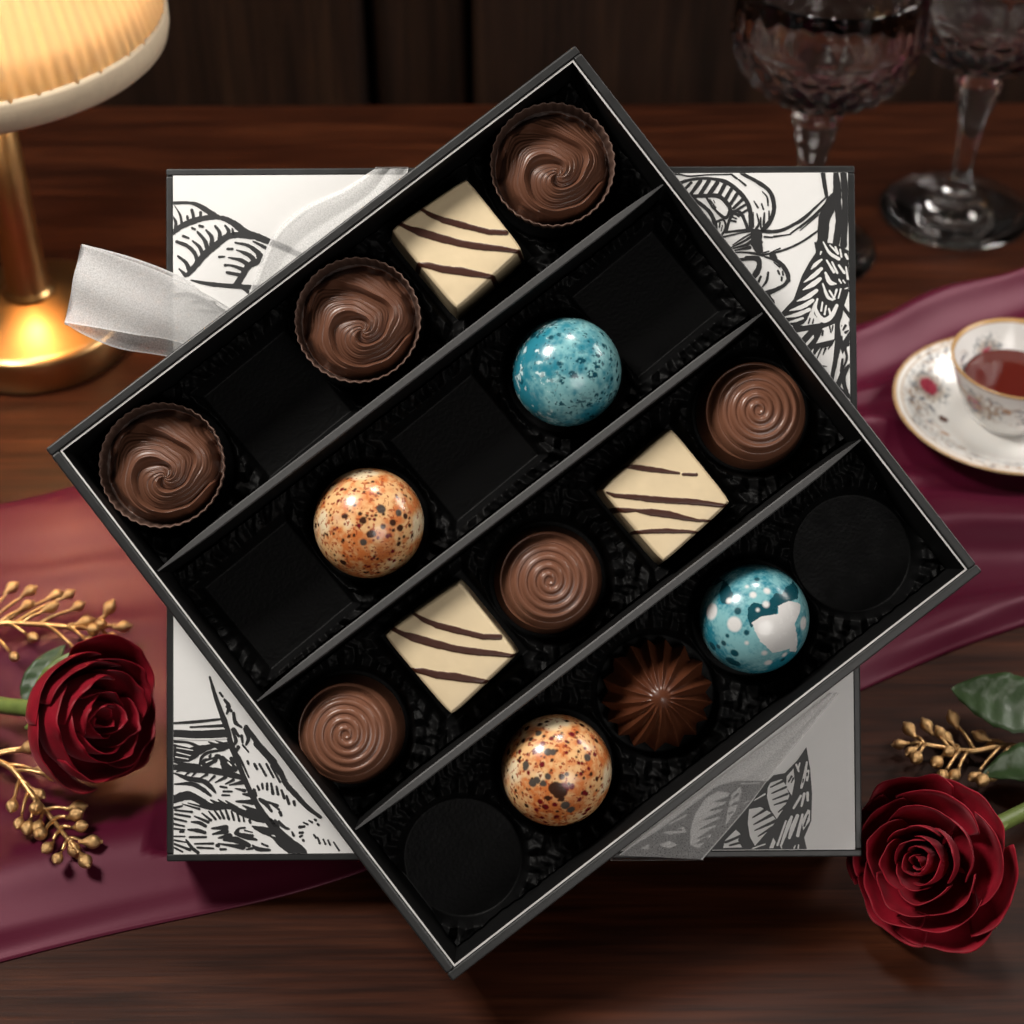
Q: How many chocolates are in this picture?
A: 14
